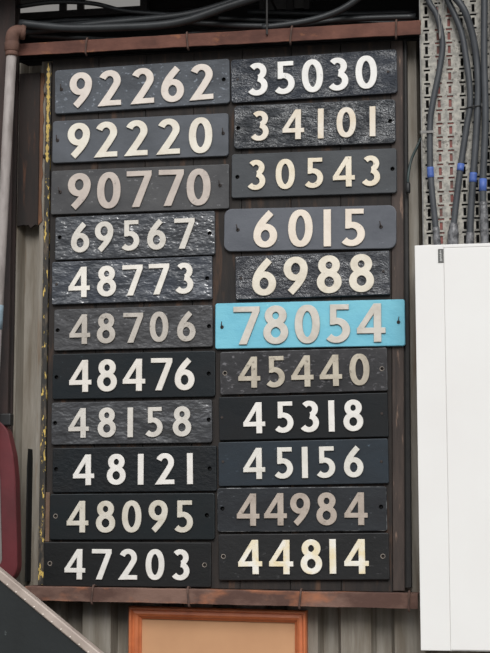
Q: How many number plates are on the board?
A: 22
